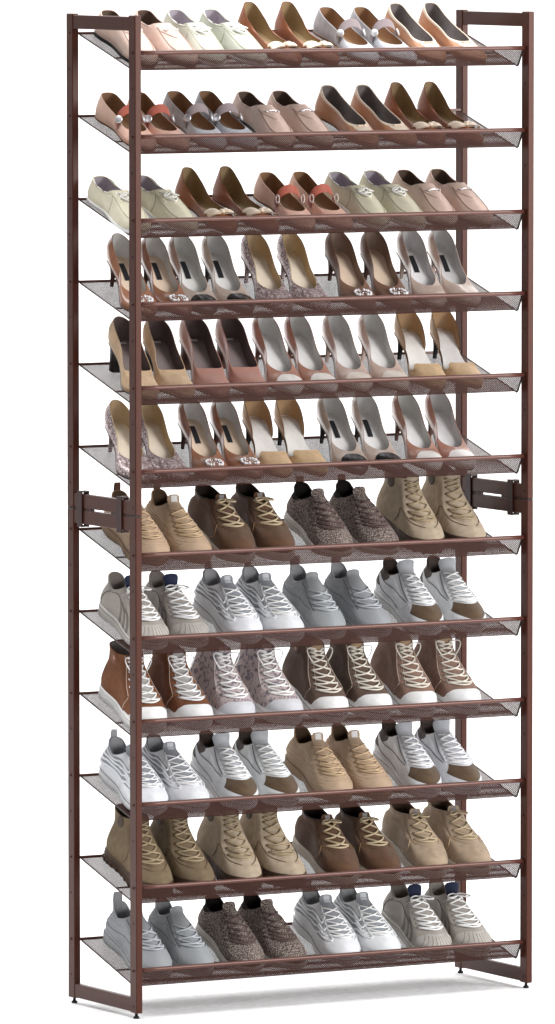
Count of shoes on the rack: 108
